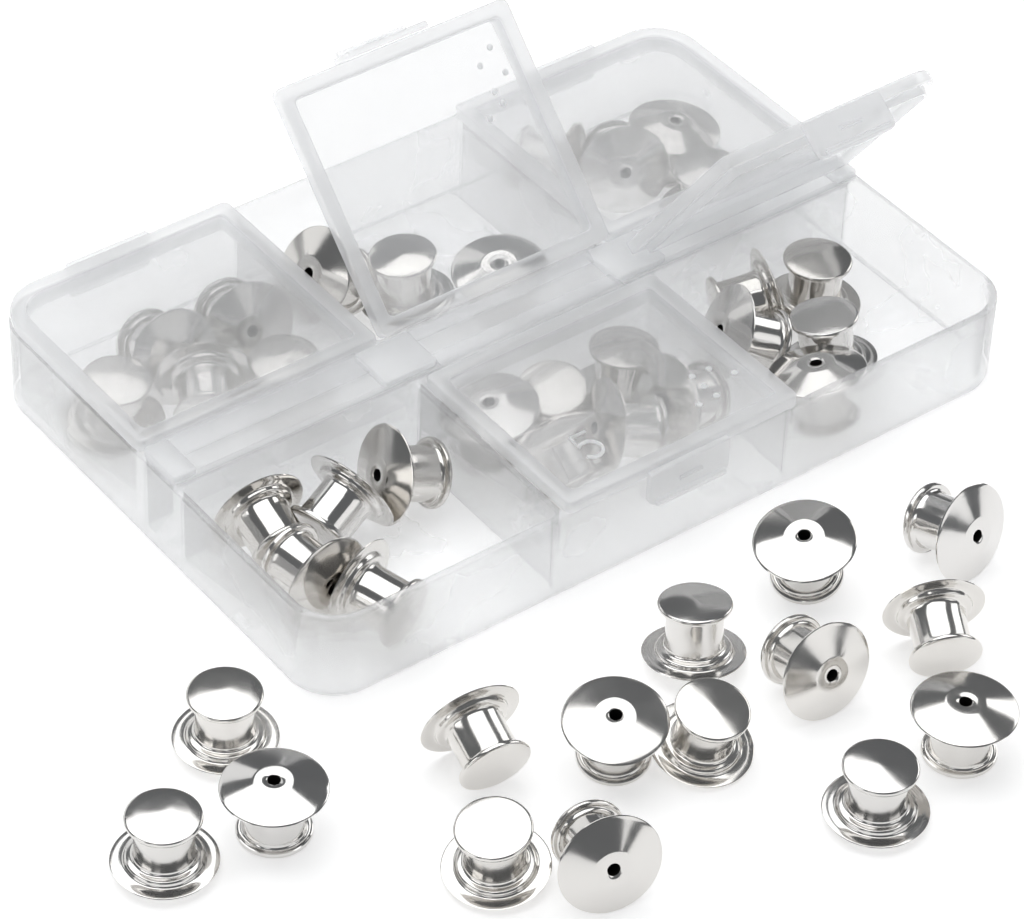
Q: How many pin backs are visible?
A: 43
